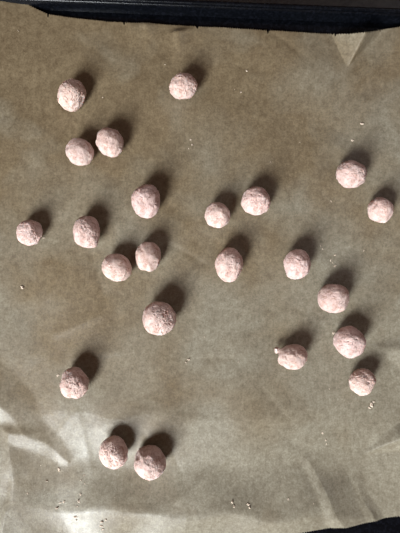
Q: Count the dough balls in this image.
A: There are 23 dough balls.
